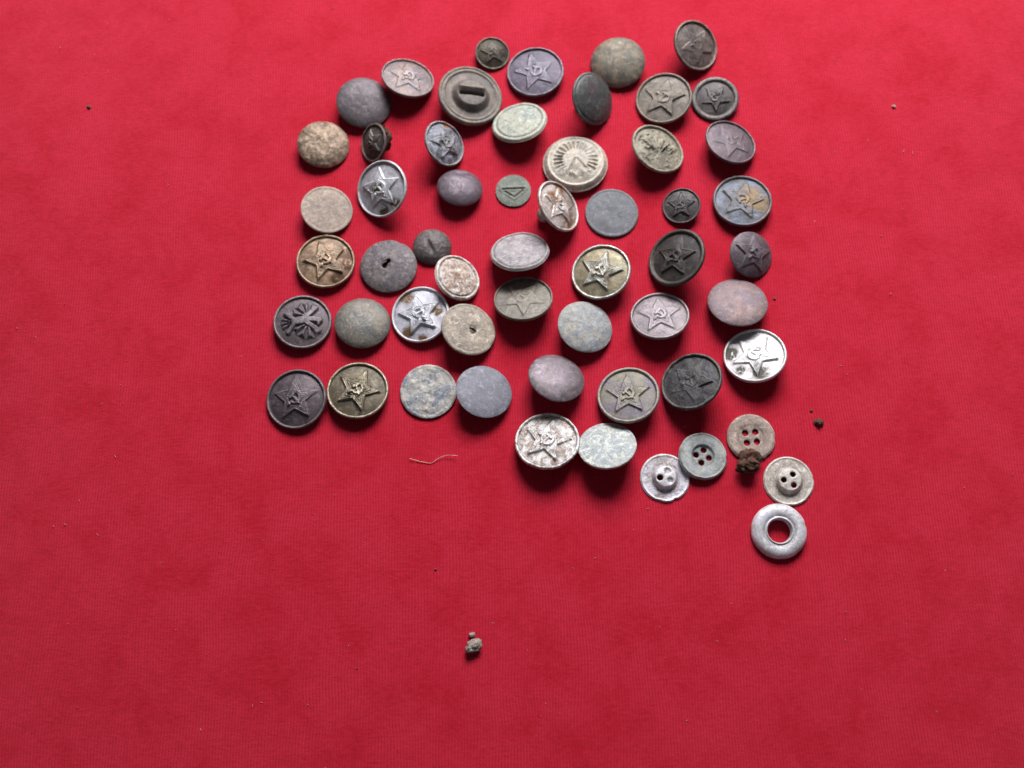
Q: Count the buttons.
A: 56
